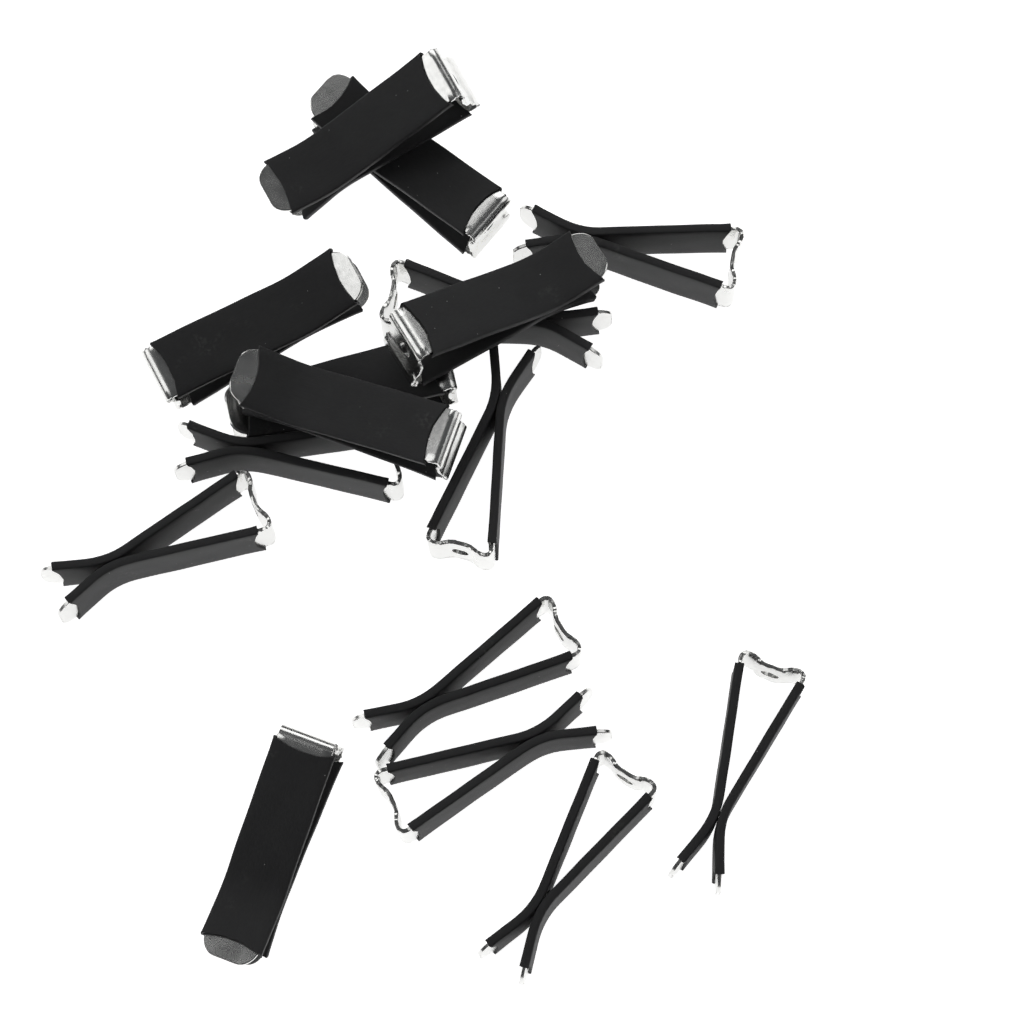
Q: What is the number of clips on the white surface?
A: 16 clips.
